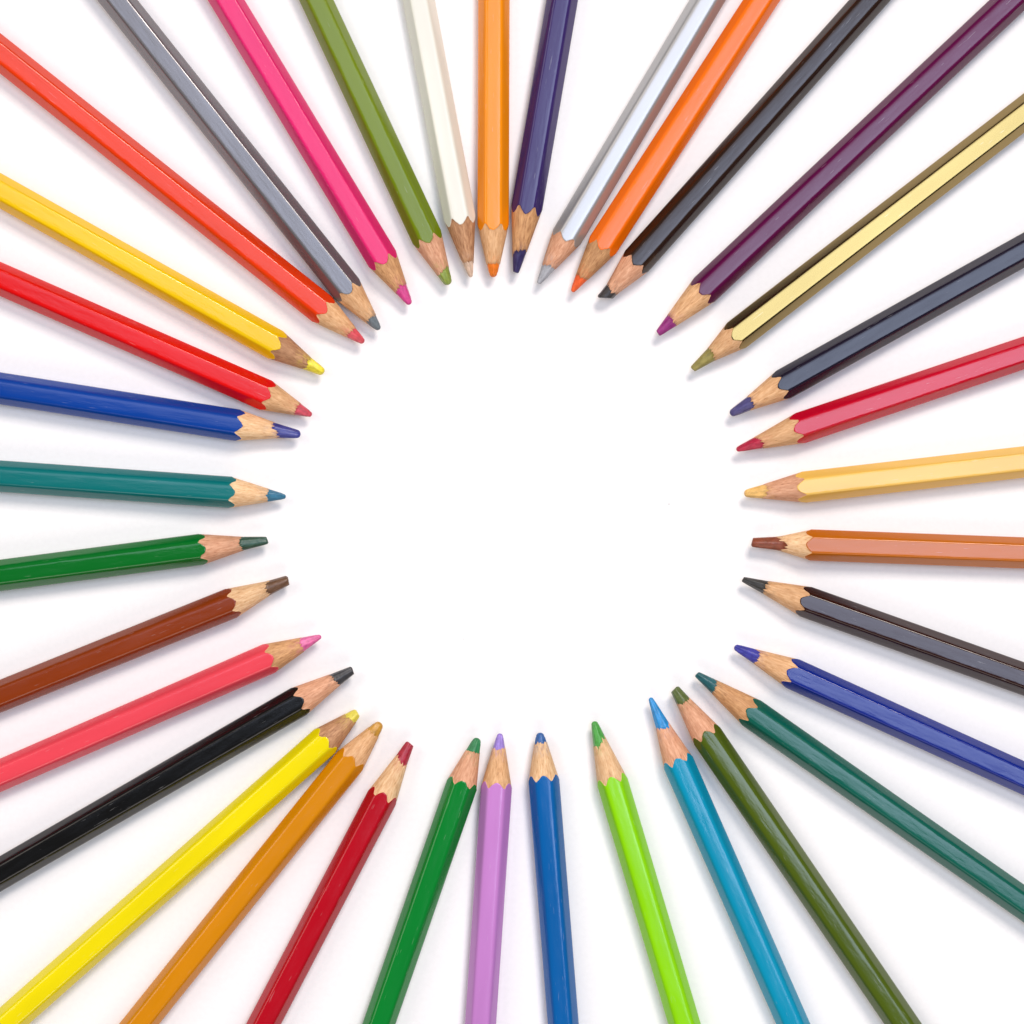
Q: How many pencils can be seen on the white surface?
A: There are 36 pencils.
